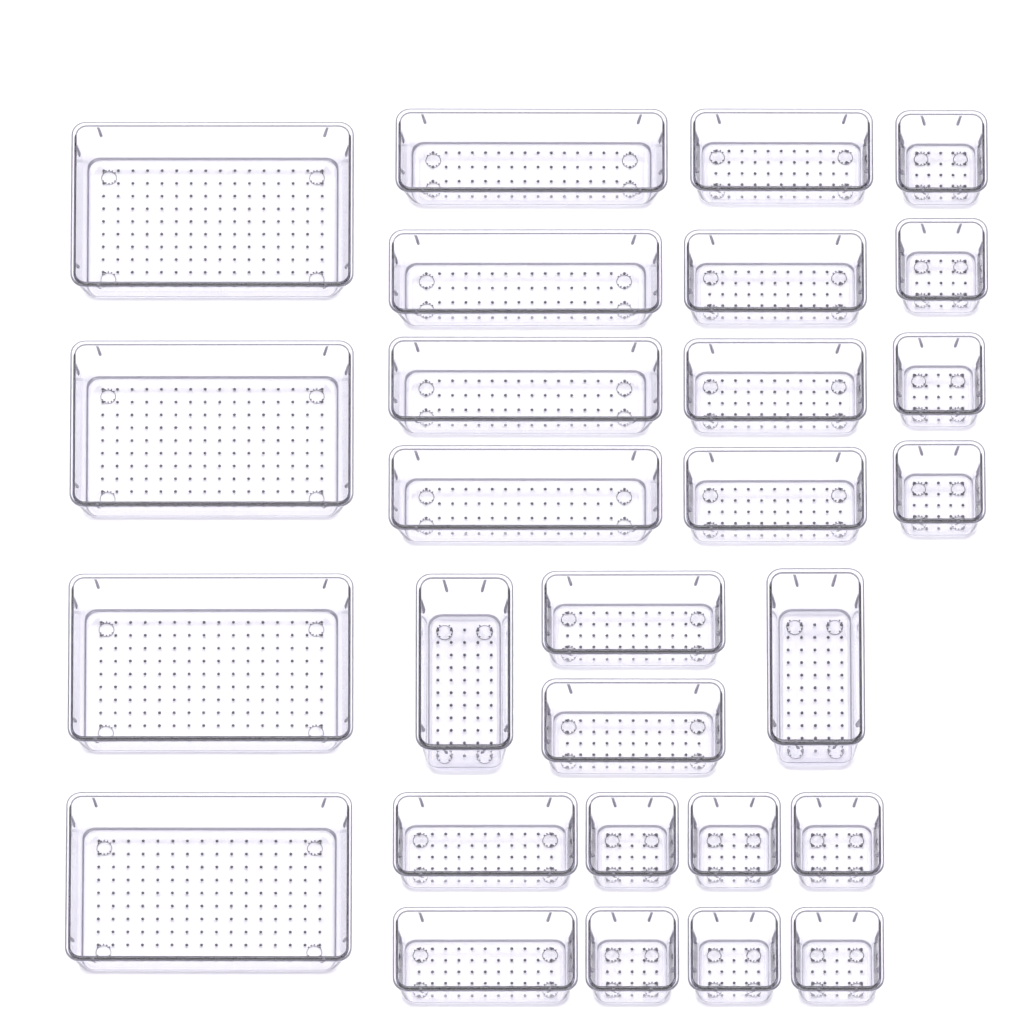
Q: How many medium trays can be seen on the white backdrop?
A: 10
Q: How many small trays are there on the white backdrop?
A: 10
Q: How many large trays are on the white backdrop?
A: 4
